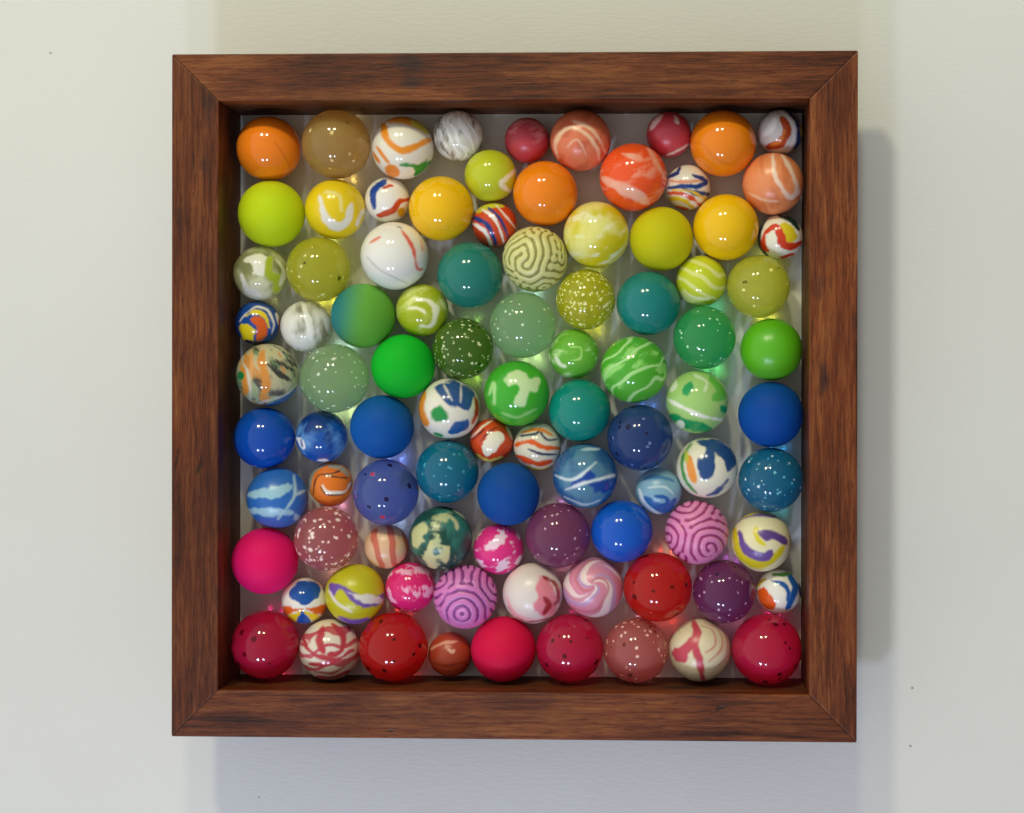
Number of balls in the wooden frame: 92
